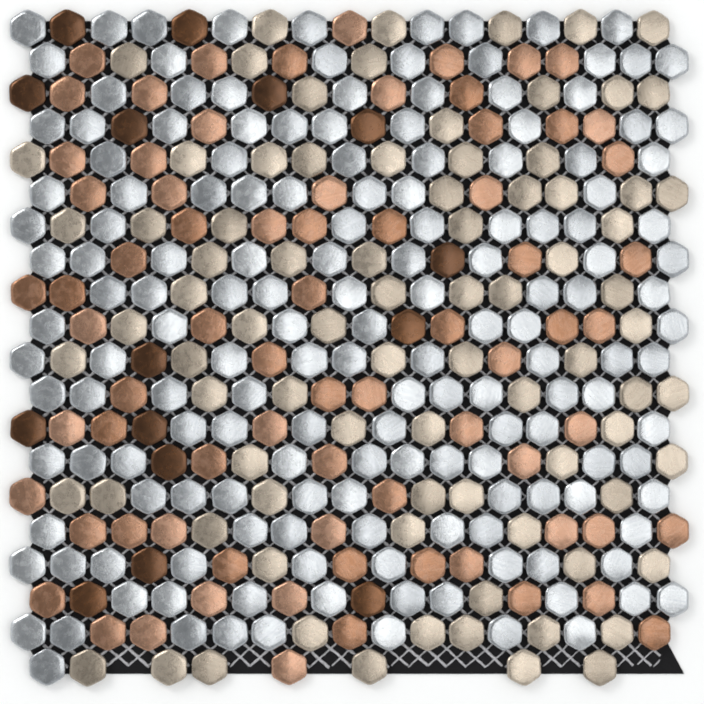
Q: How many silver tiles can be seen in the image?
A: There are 160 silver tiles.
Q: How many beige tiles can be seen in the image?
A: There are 83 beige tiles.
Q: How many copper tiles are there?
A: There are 73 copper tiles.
